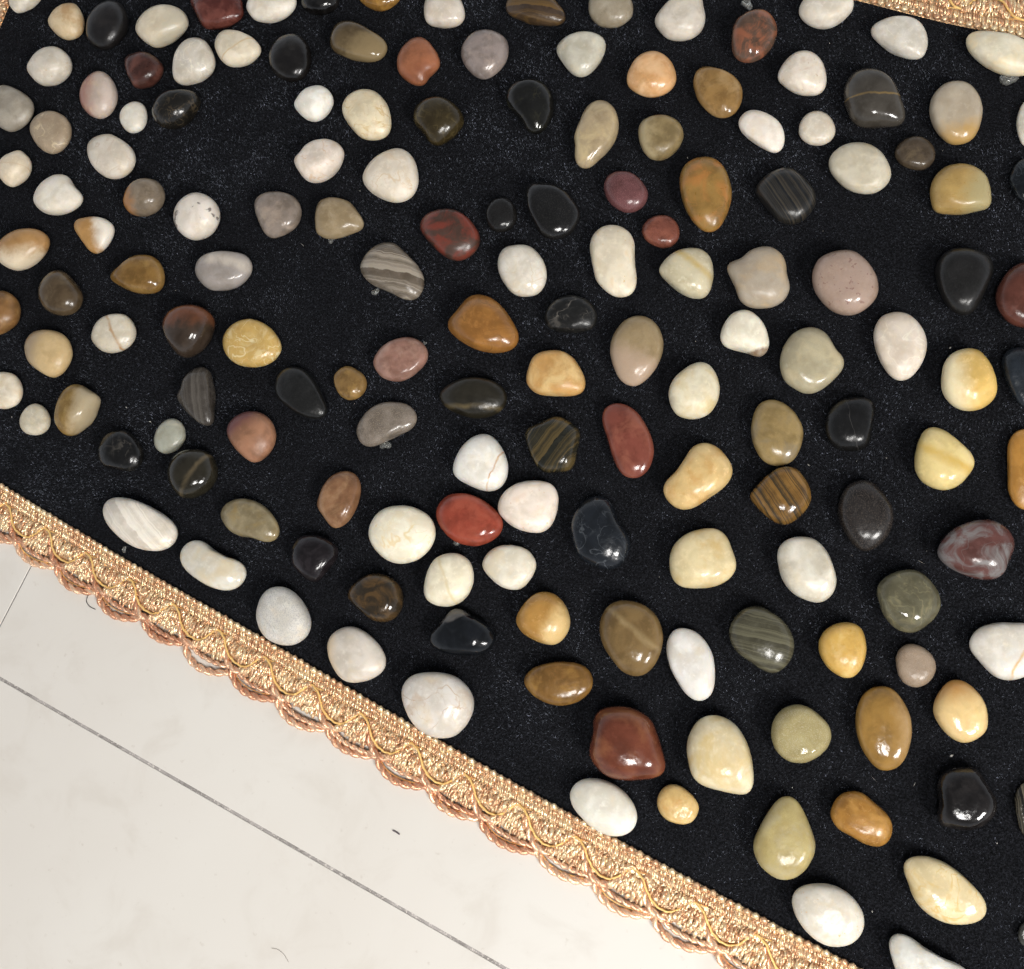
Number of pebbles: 158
